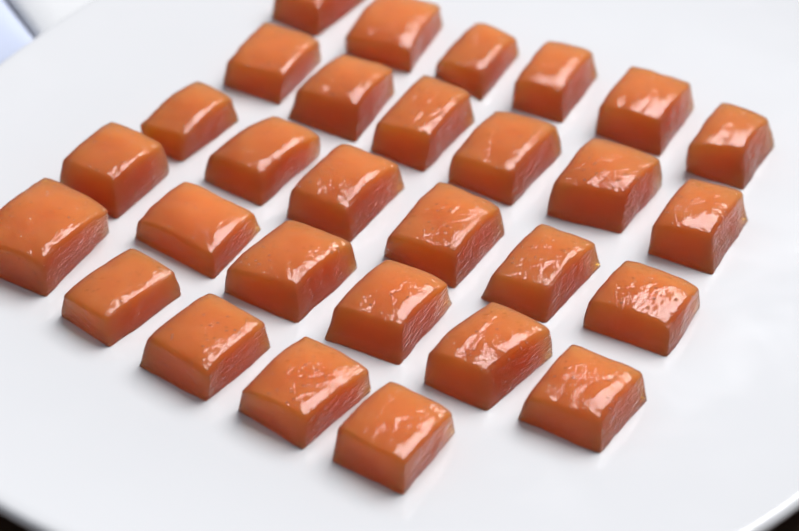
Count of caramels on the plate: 29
